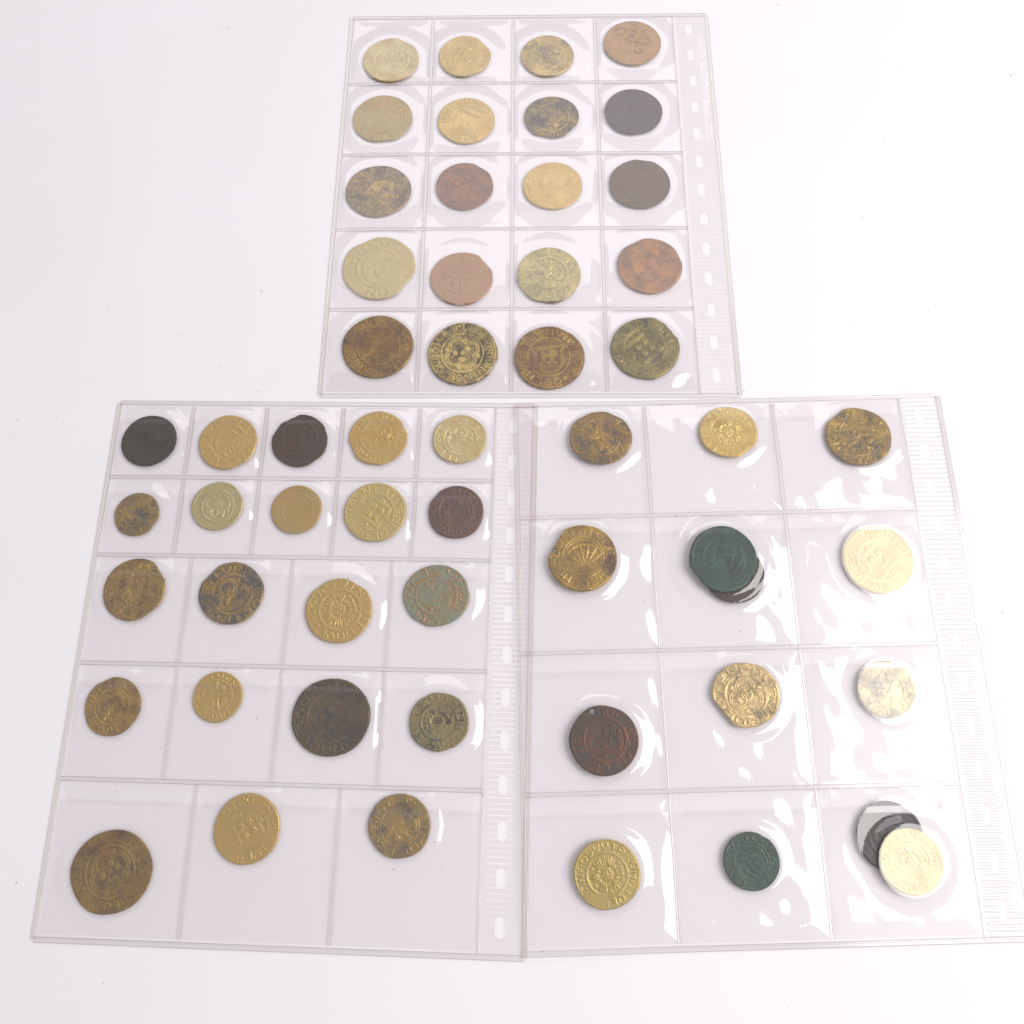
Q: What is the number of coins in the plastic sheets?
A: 55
